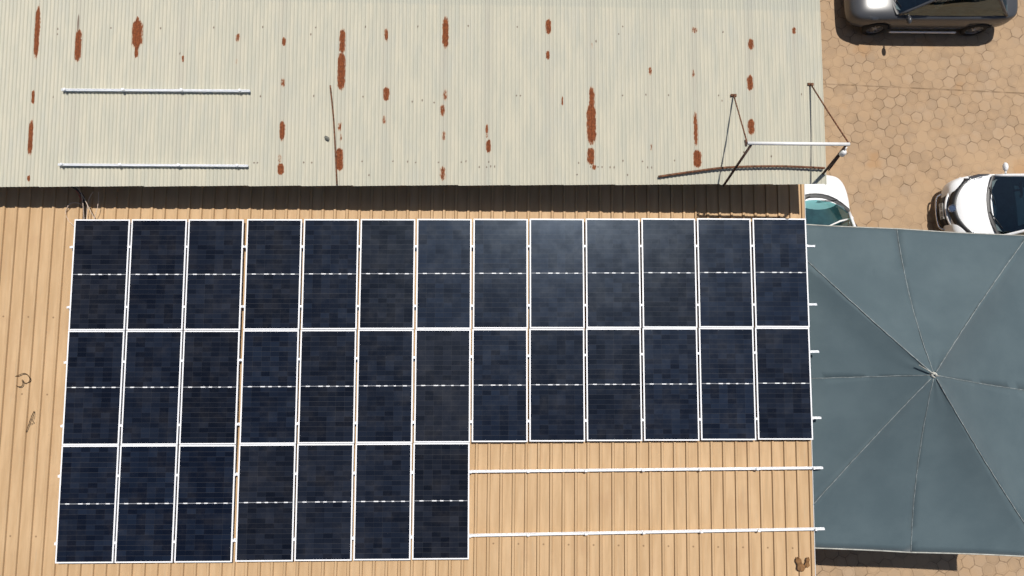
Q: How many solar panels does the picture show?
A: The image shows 33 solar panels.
